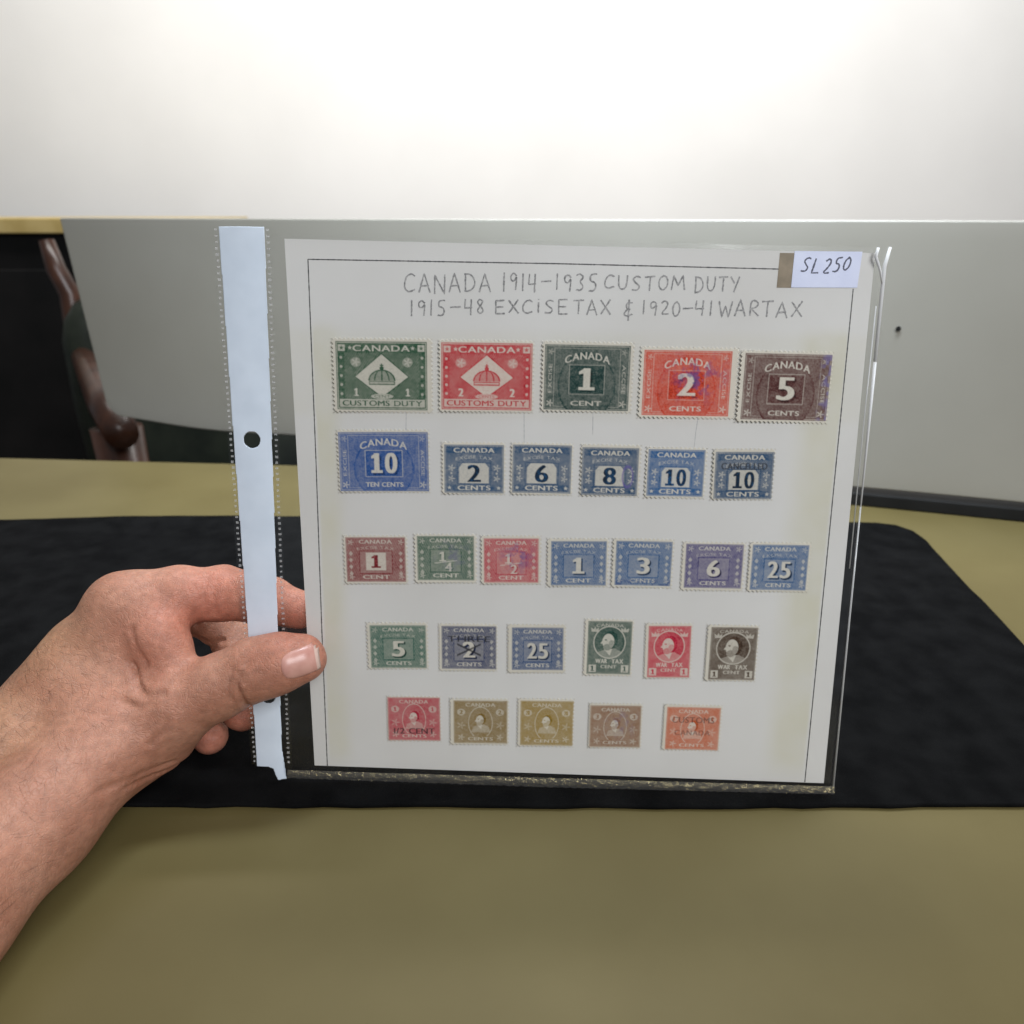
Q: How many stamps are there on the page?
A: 29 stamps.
